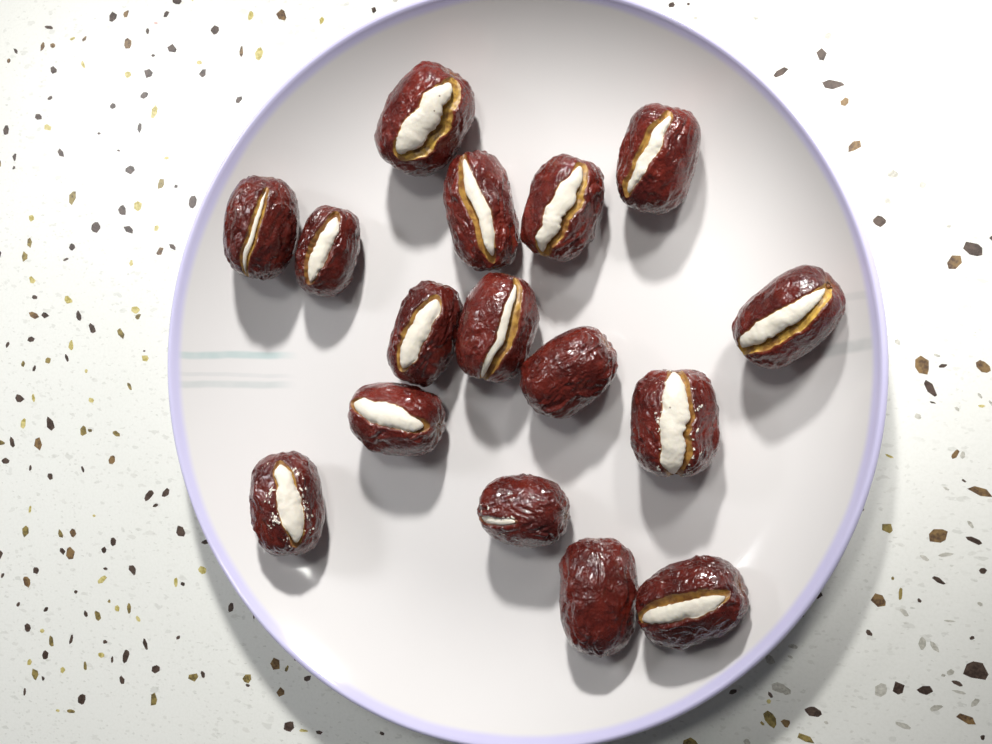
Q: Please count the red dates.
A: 16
